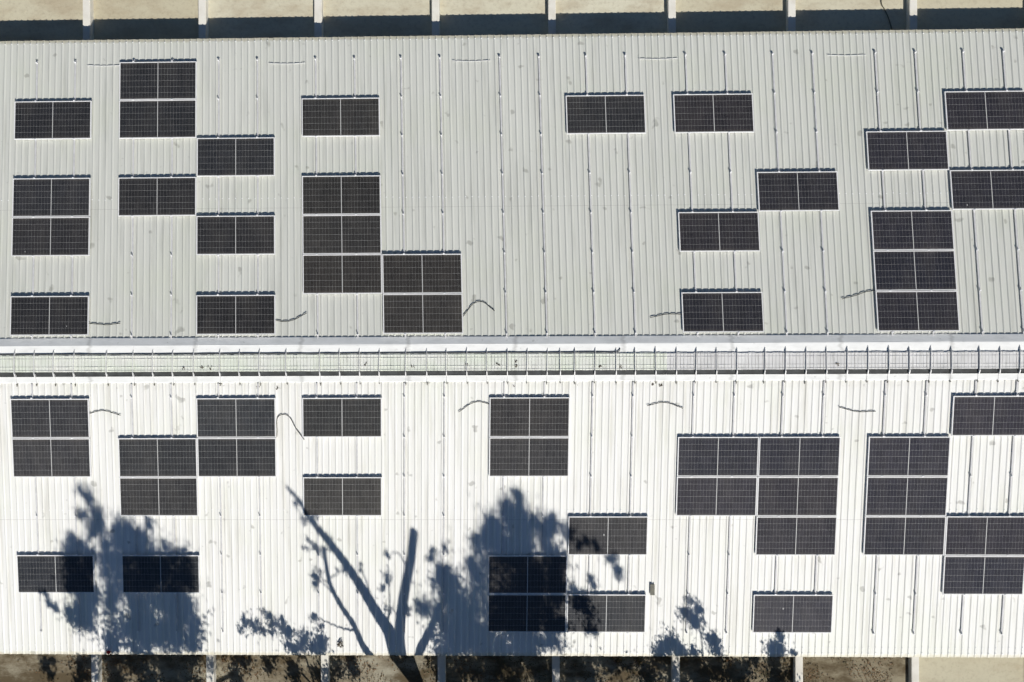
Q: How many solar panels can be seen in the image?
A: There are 55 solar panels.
